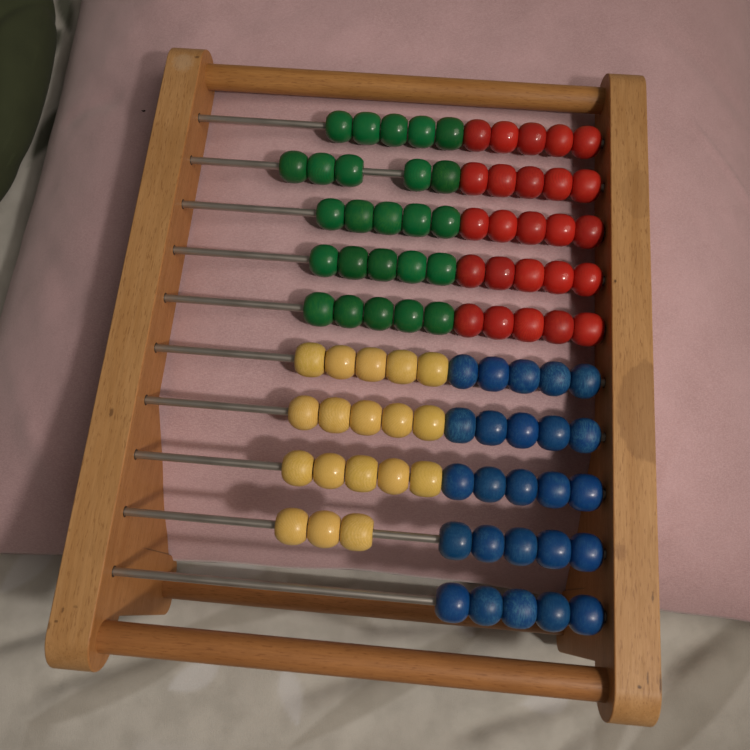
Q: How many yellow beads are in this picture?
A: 18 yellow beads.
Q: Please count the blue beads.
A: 25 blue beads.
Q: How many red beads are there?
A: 25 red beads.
